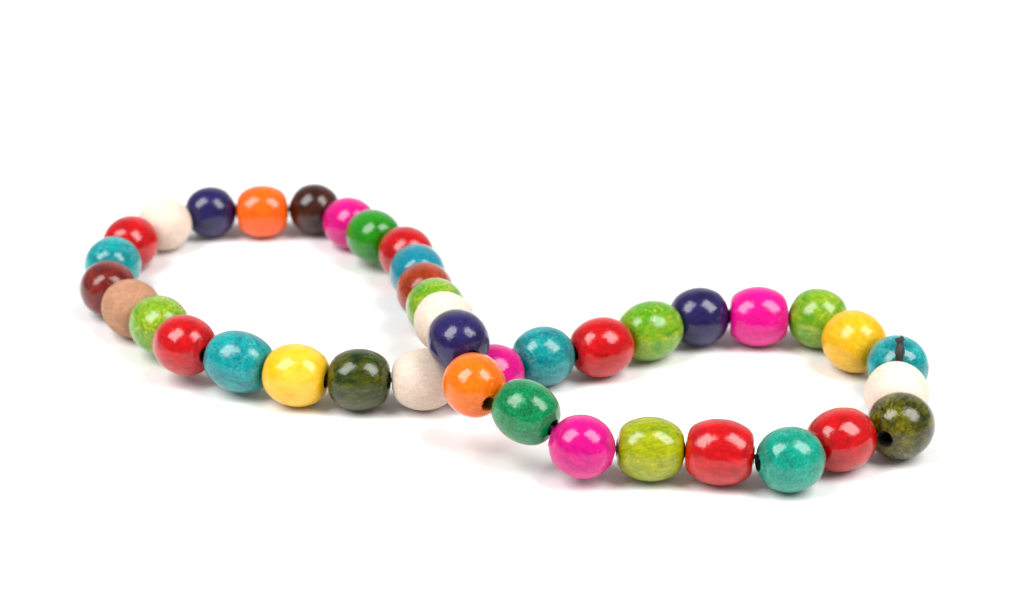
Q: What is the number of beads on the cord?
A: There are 40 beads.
